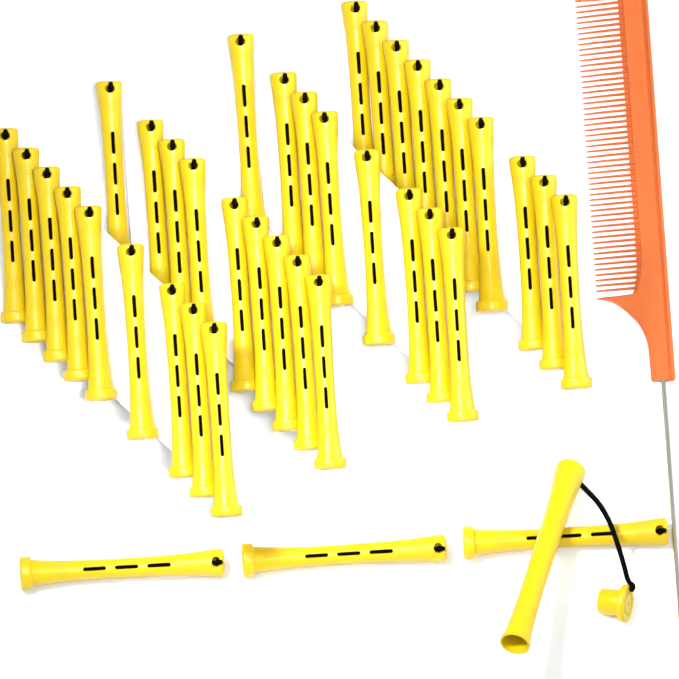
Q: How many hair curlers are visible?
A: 40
